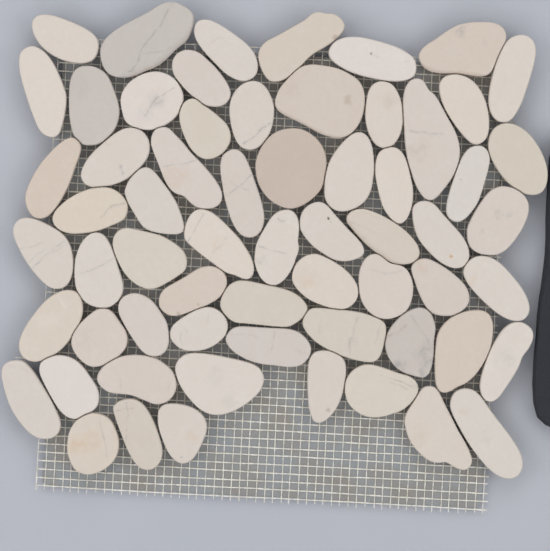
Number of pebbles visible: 63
